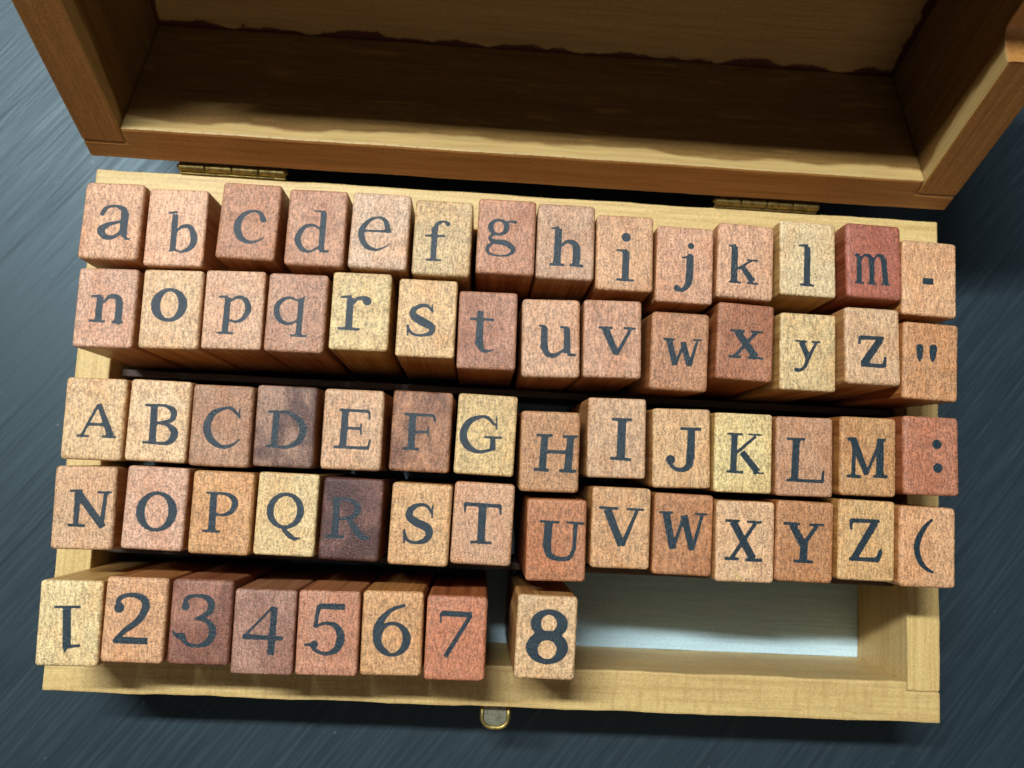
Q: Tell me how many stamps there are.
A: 64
